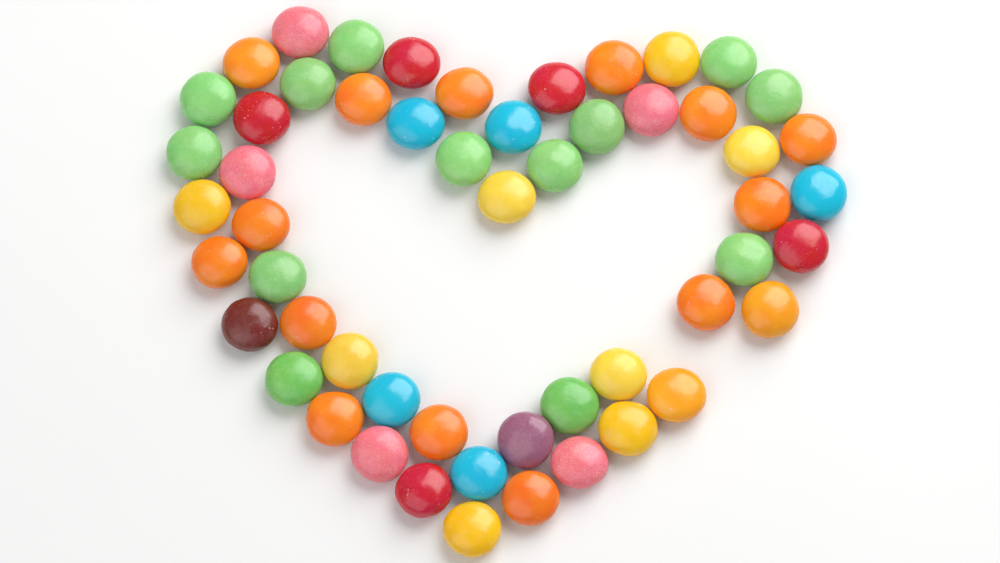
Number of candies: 54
